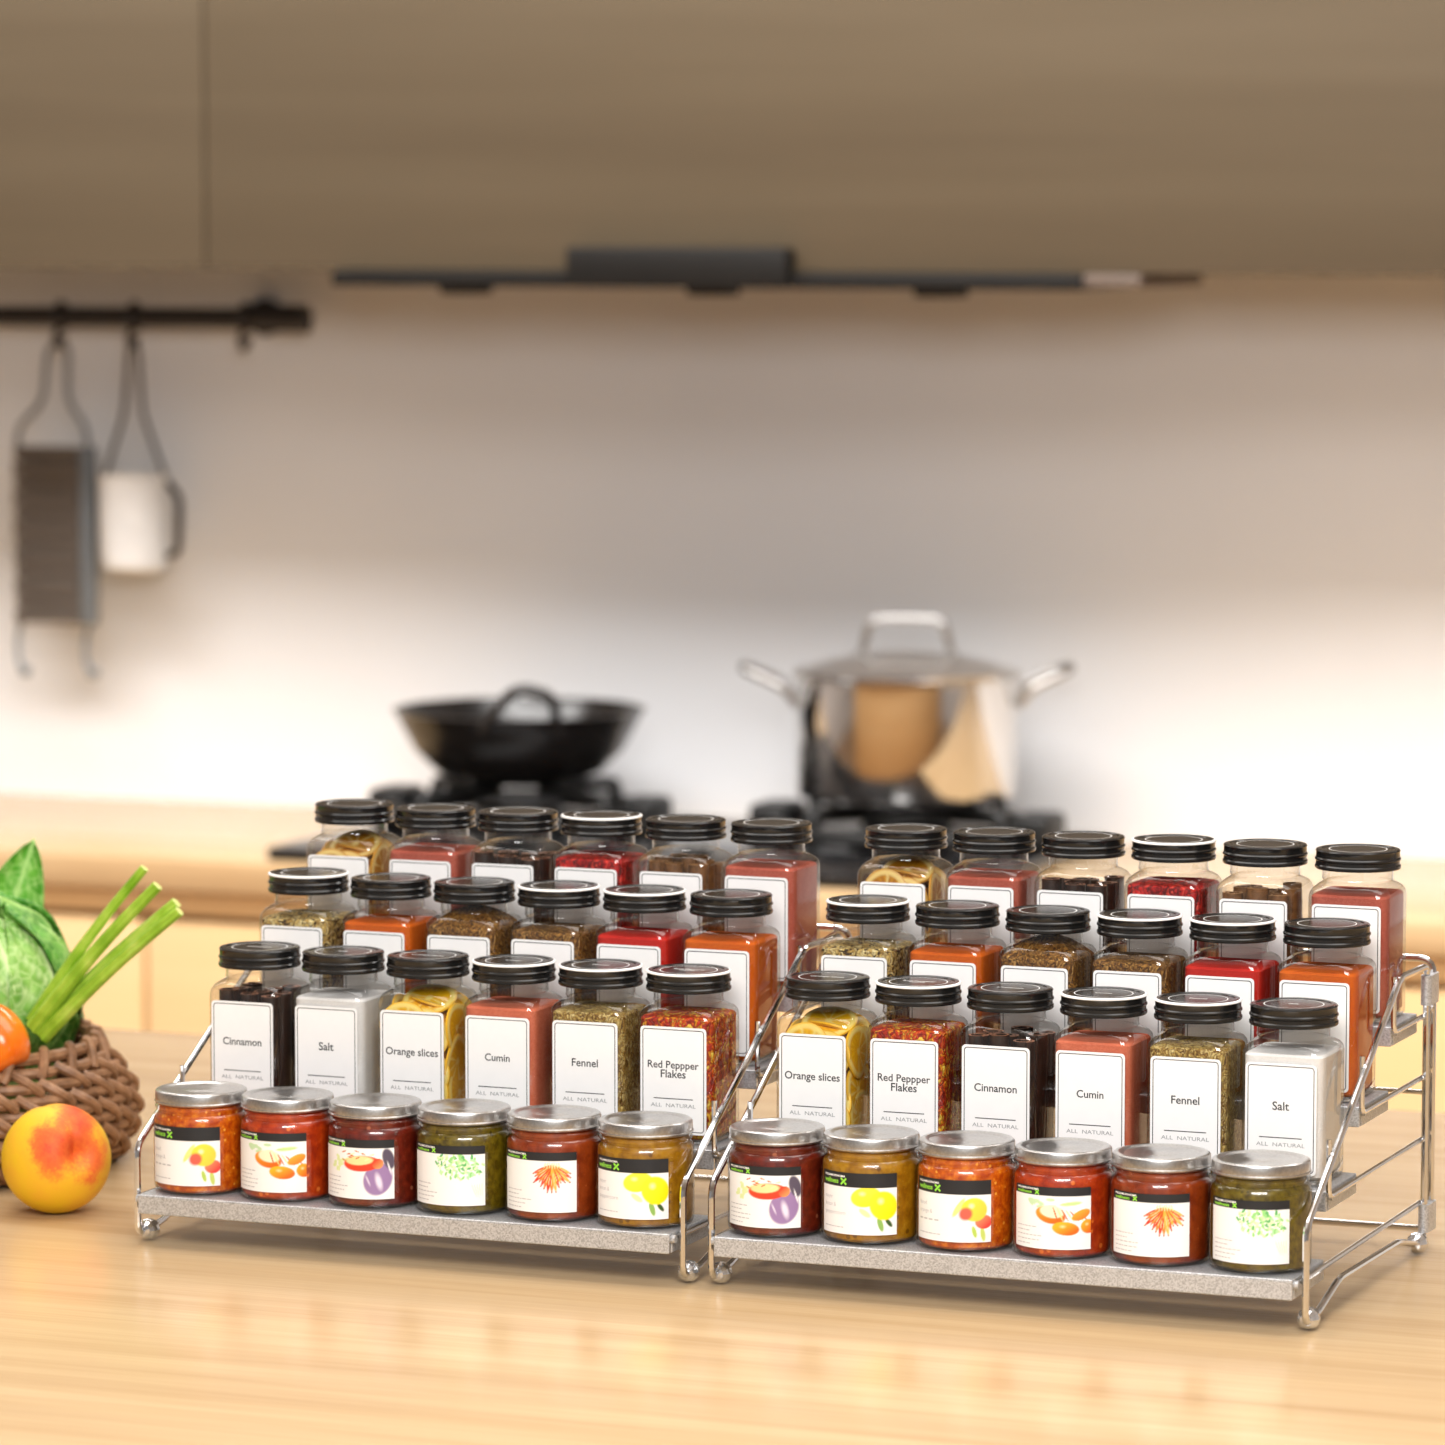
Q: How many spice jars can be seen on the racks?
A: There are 36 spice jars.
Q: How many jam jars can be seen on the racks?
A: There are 12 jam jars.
